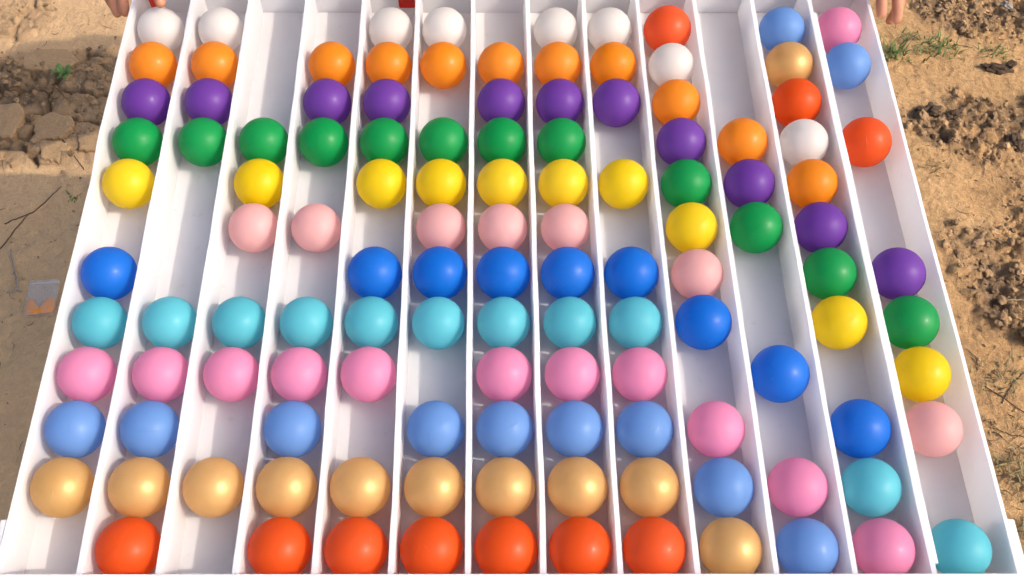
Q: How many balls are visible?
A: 123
